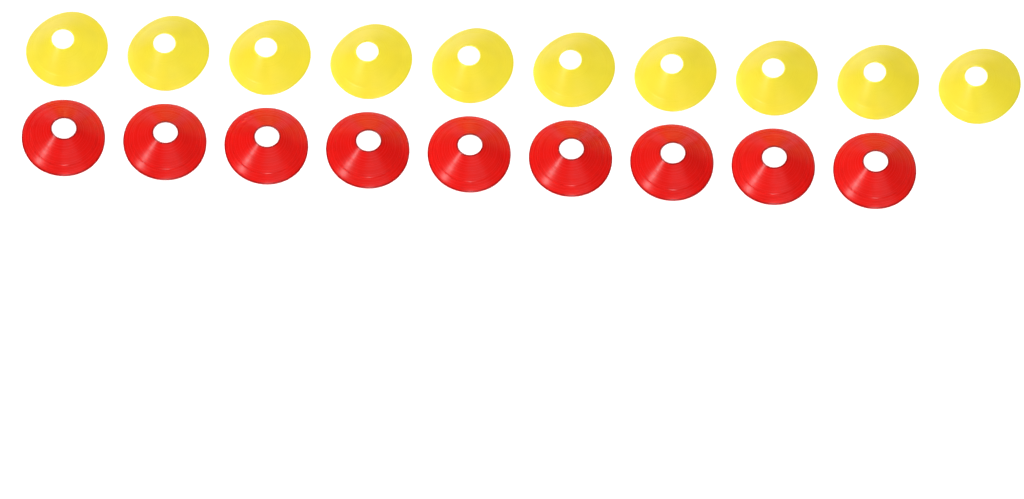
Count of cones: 19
